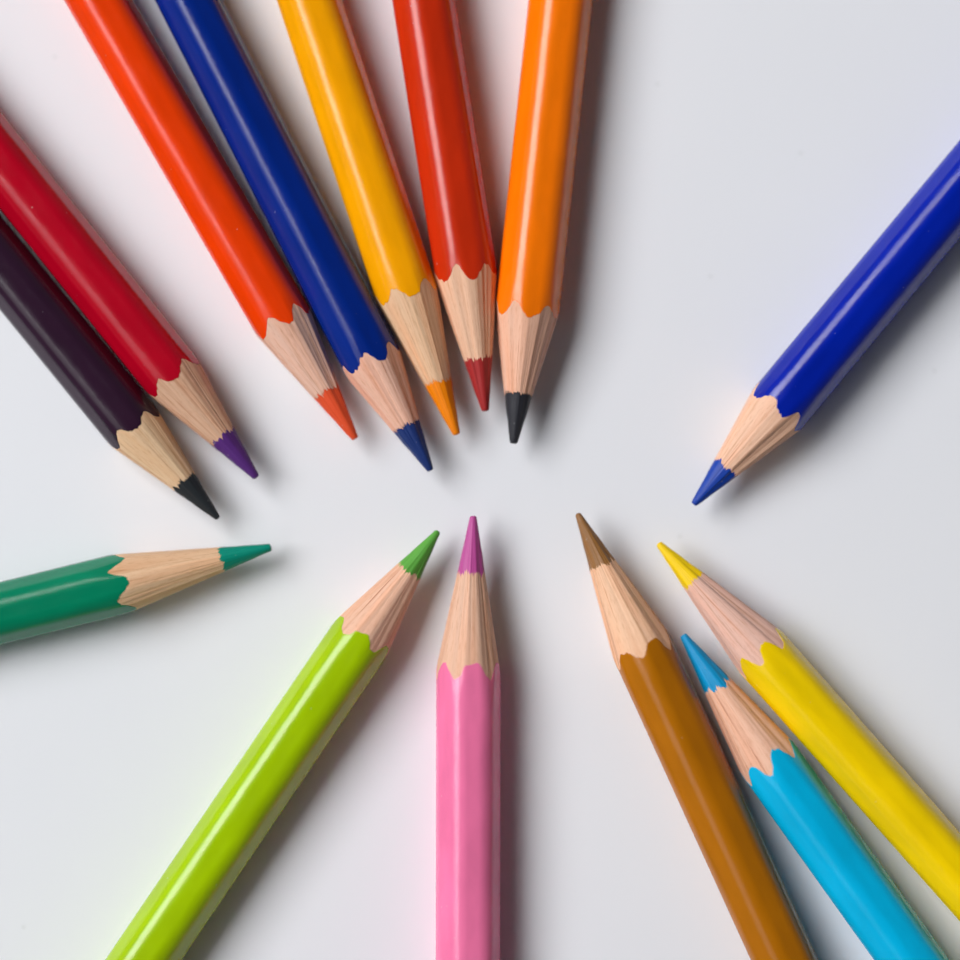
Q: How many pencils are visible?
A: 14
